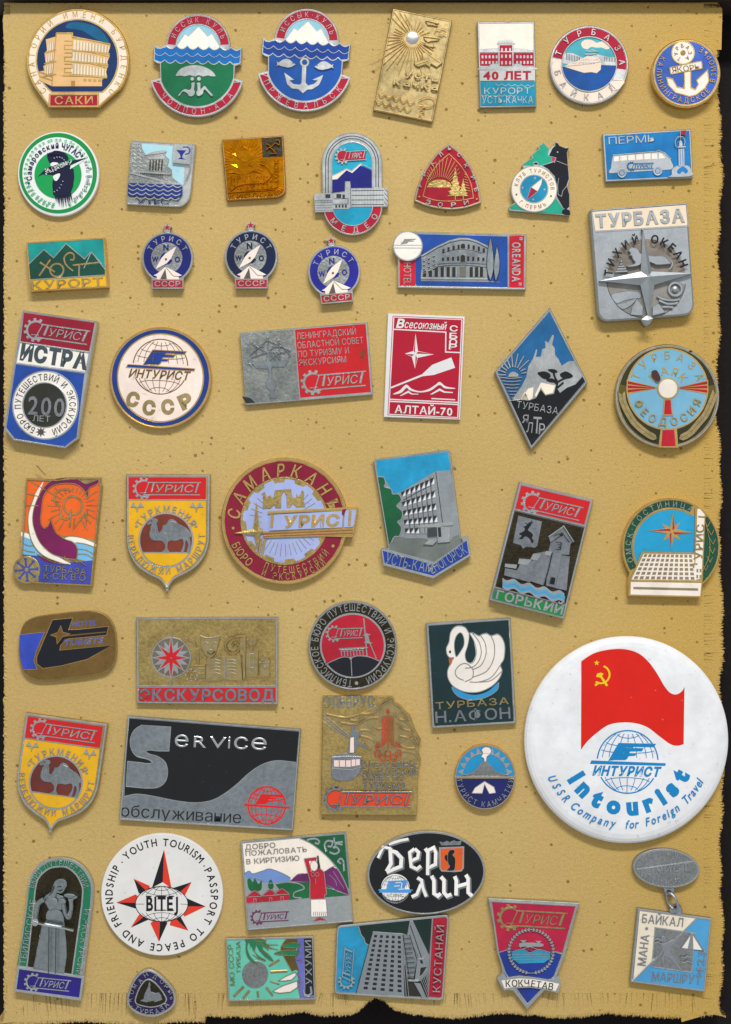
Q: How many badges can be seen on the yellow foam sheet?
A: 50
